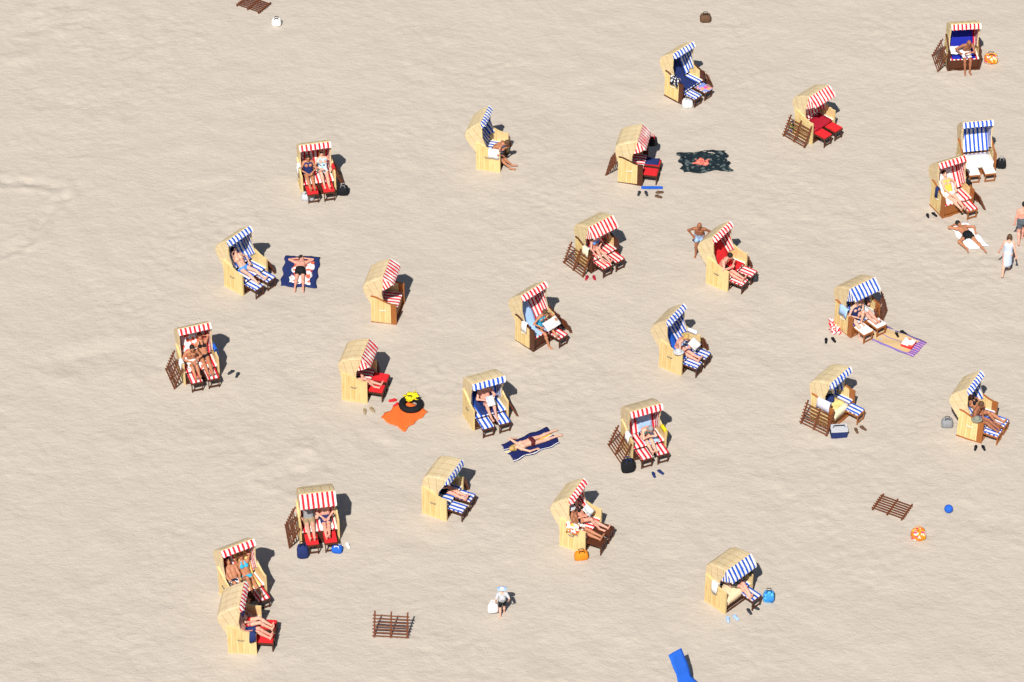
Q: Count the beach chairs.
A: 27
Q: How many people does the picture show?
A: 36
